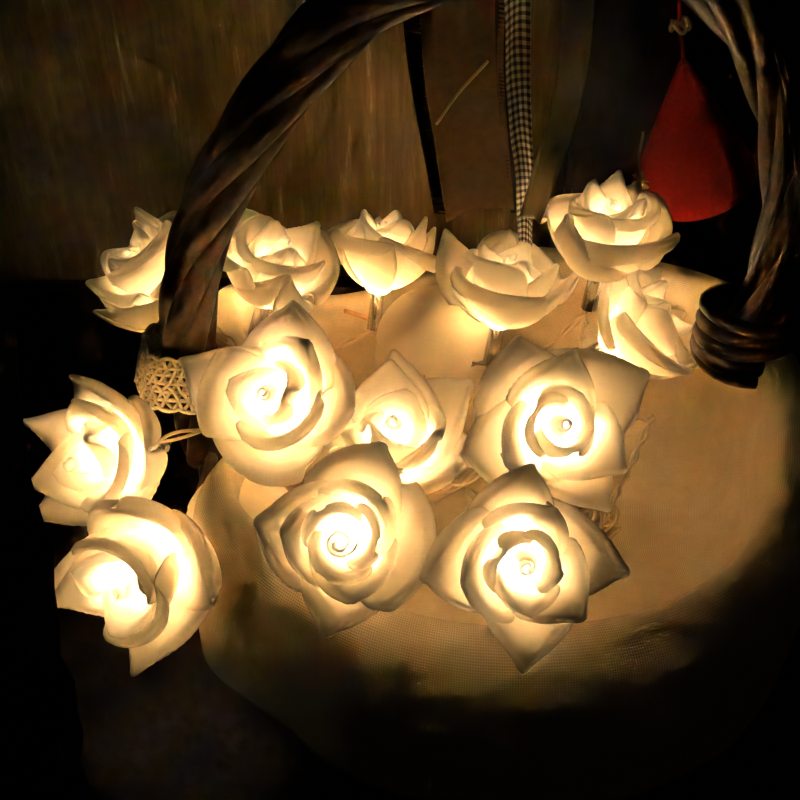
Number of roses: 13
